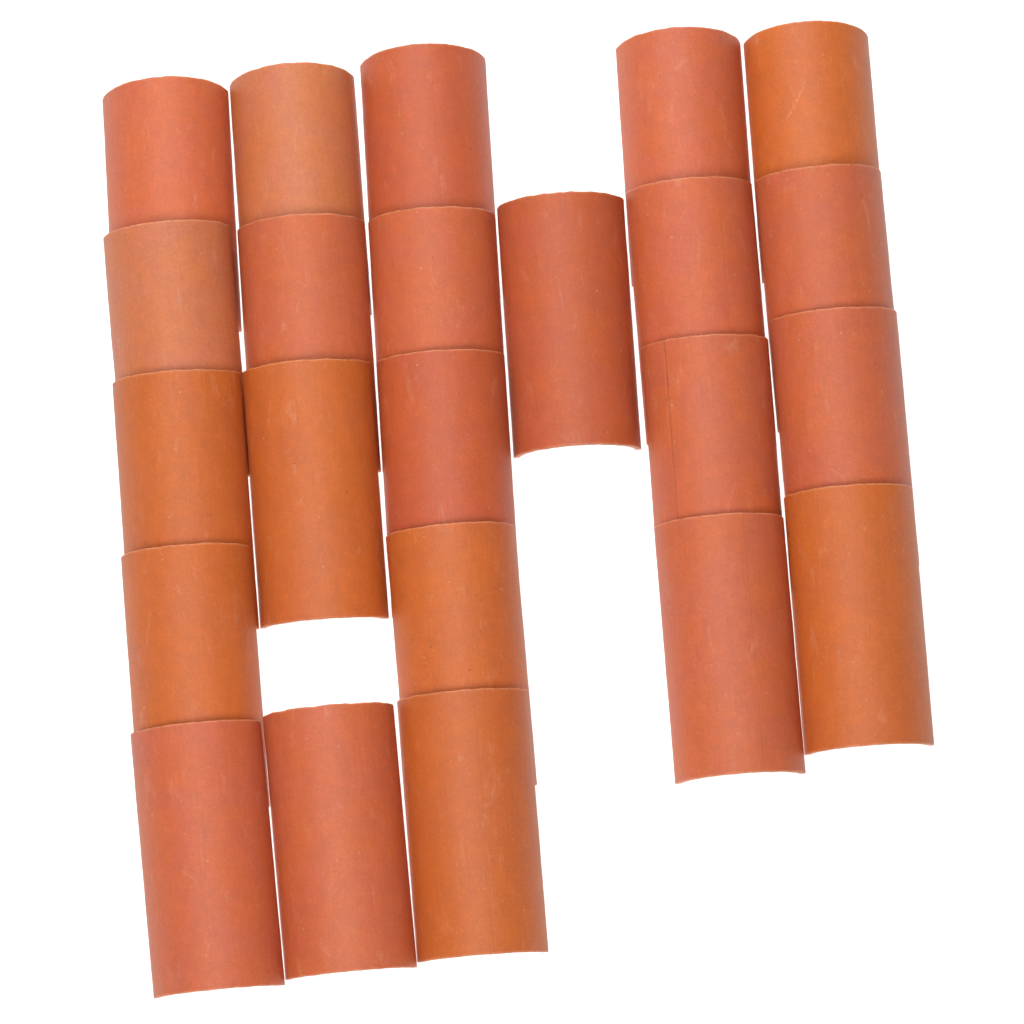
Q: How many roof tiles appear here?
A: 23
